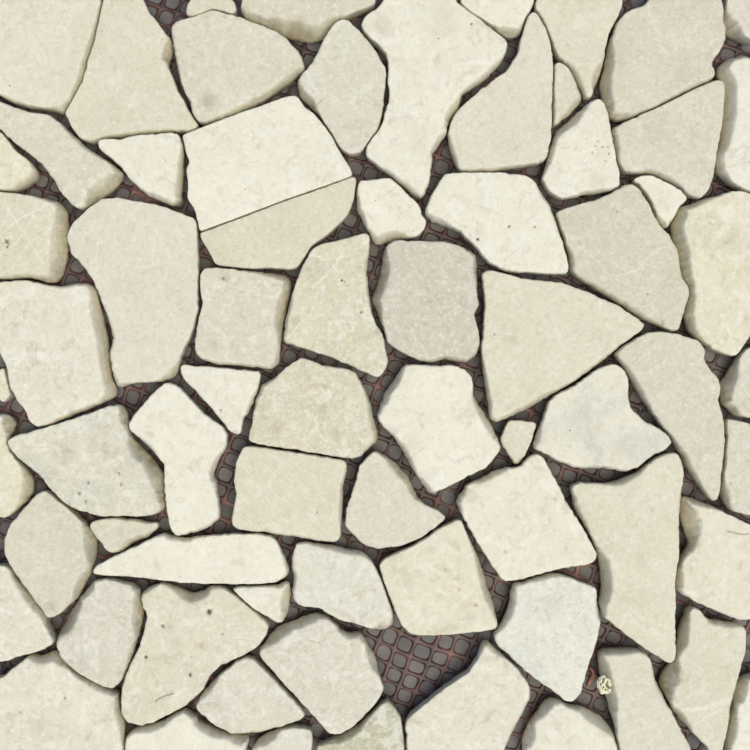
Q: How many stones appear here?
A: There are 71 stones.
